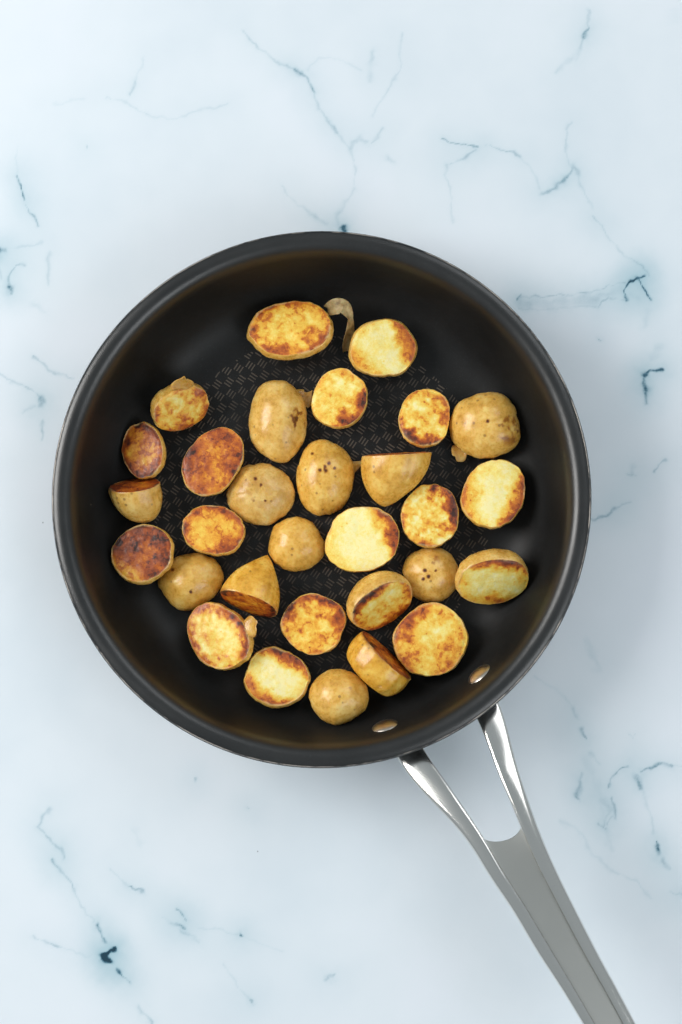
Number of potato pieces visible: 30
